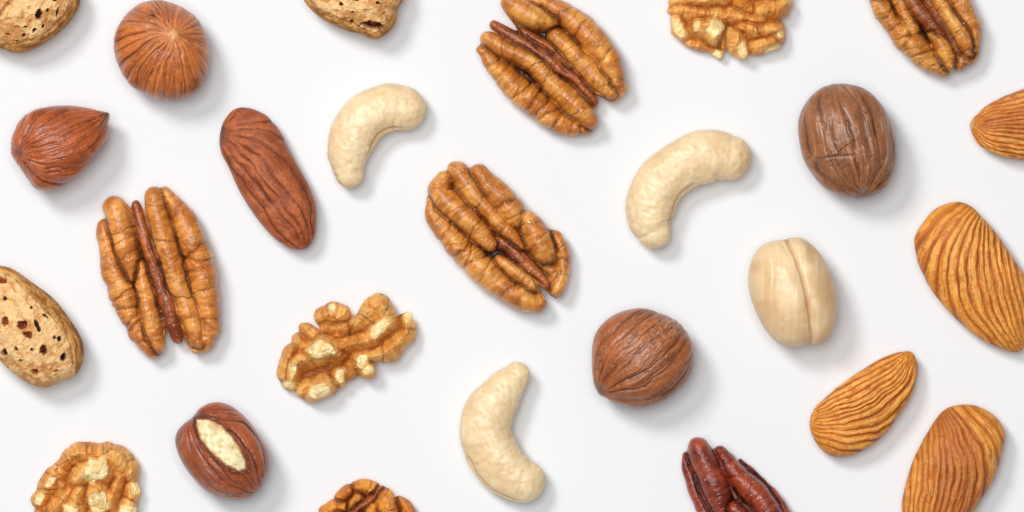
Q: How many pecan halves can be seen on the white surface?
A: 5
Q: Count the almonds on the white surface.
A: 5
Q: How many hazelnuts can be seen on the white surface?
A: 5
